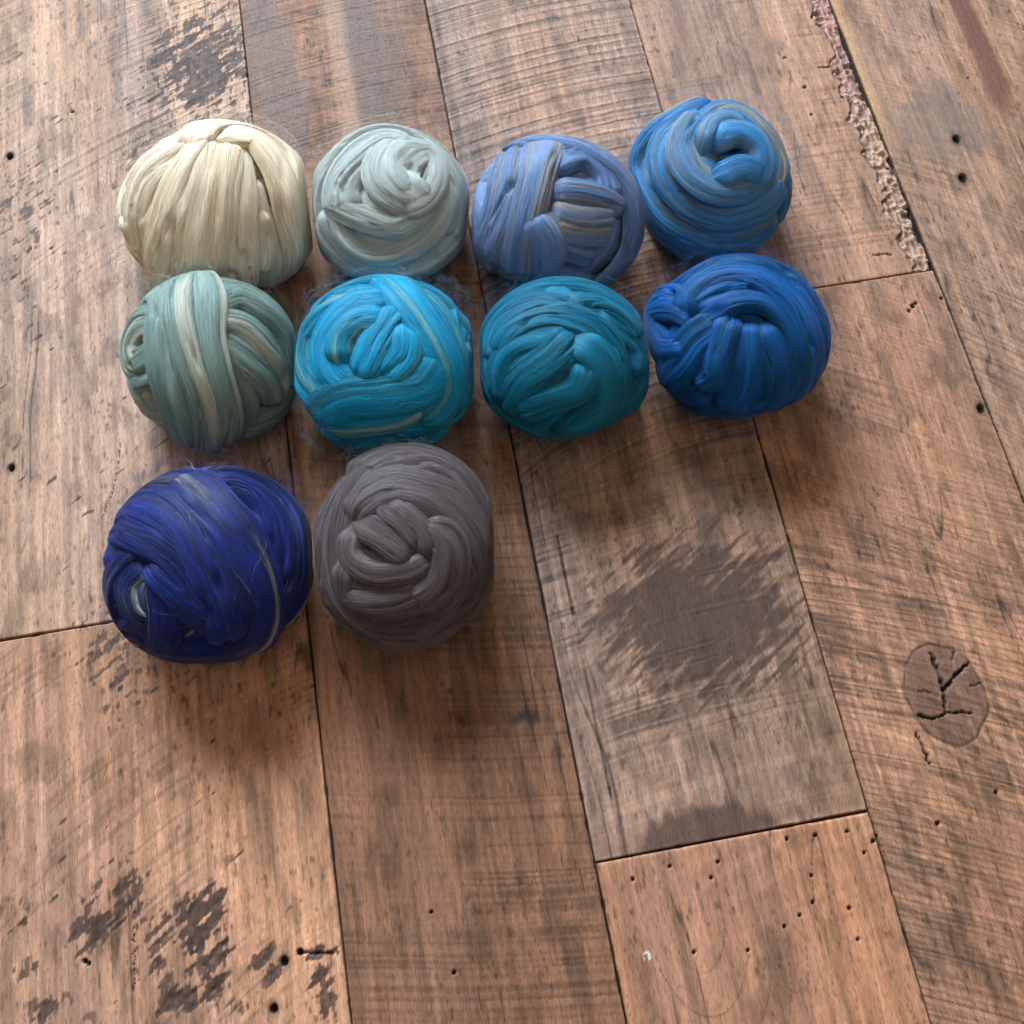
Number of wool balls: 10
